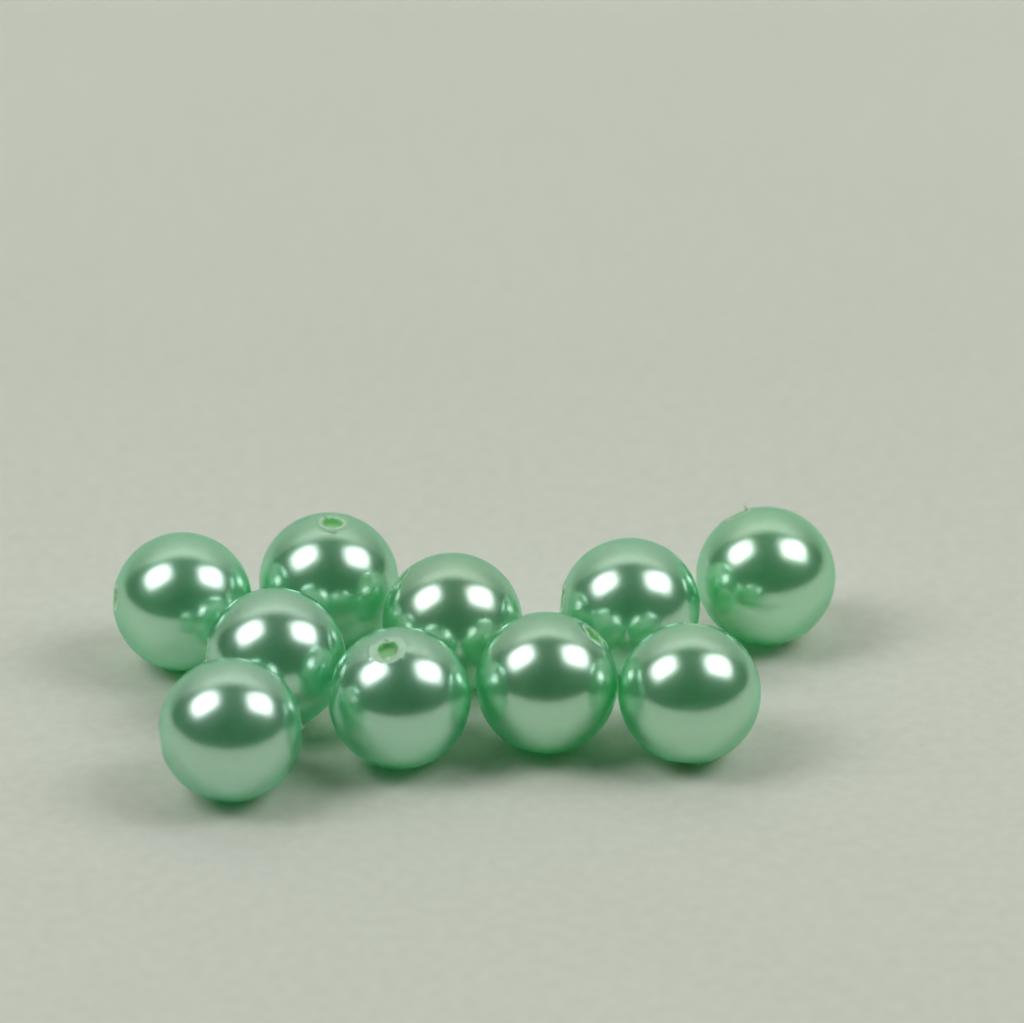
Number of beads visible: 10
